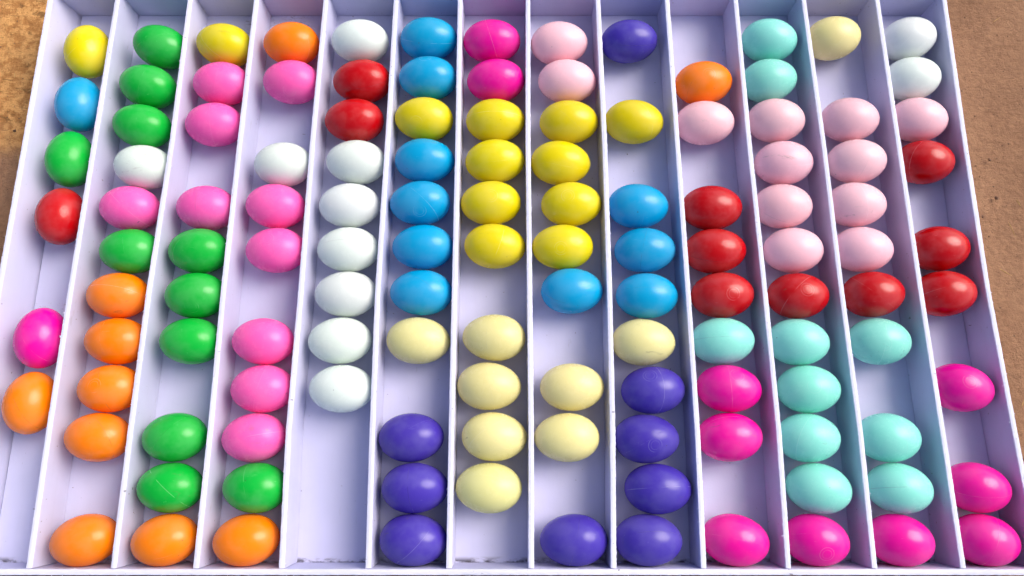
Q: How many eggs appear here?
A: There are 127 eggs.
